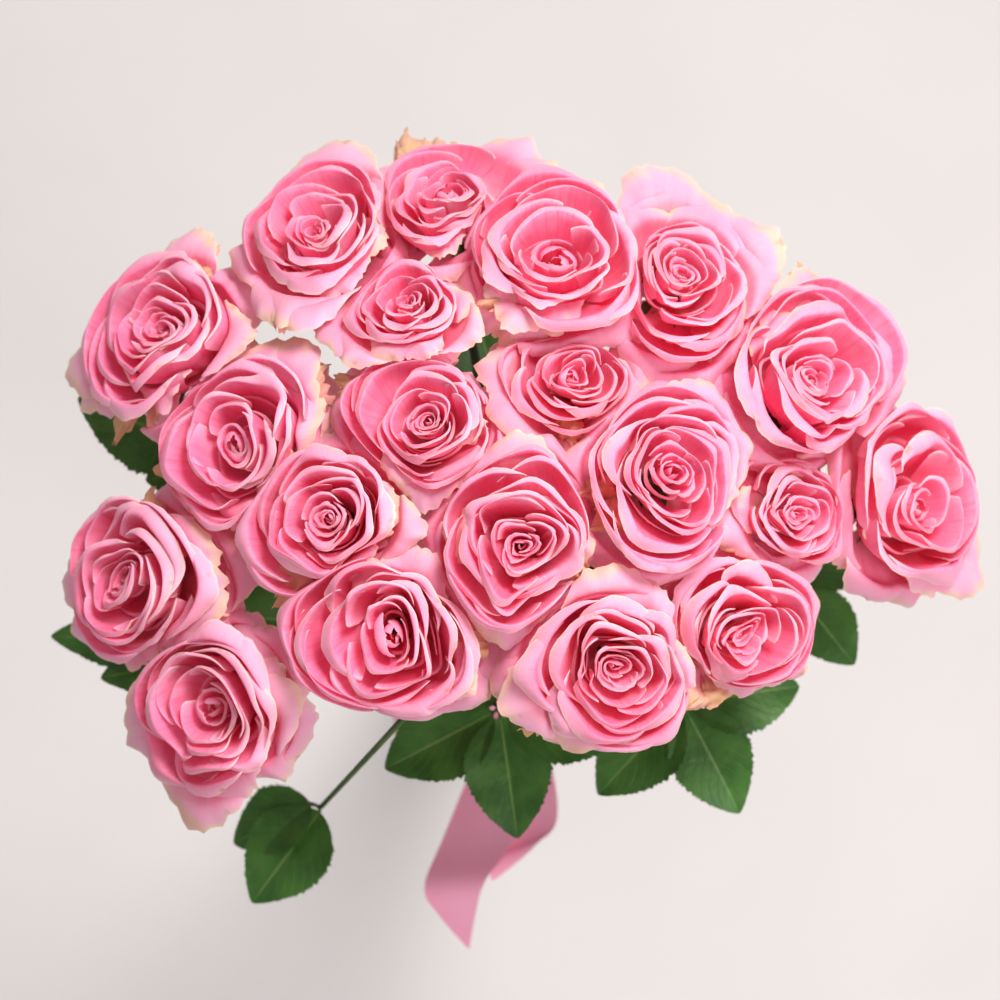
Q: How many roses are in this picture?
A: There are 20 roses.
